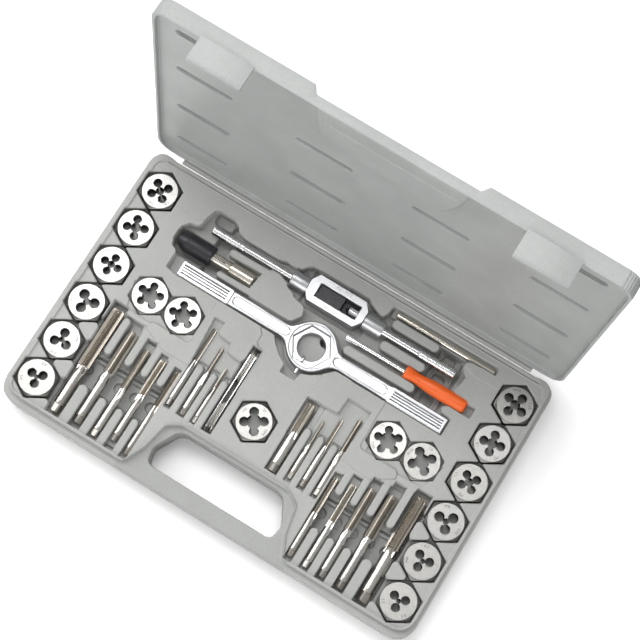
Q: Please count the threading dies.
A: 17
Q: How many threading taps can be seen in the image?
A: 17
